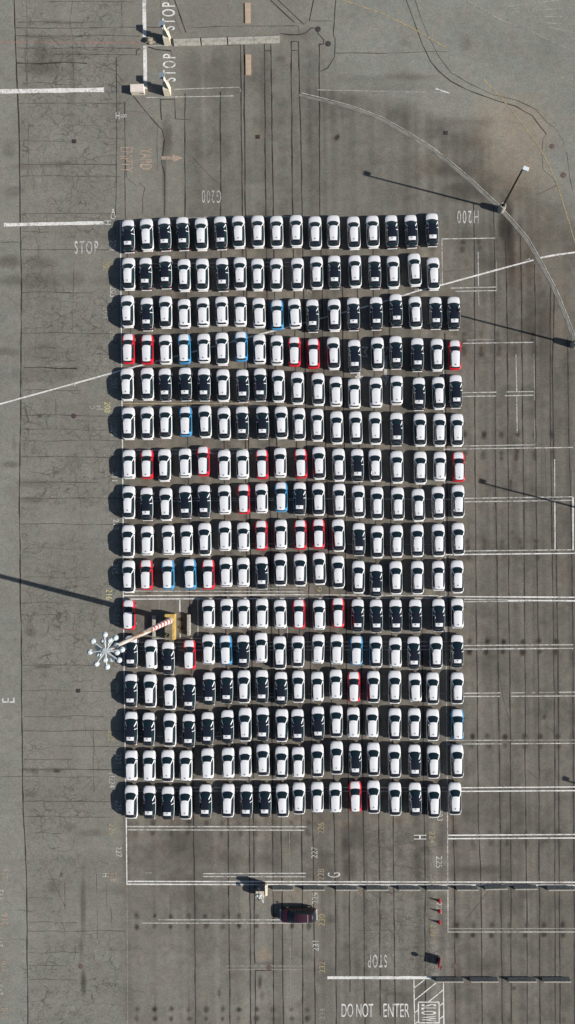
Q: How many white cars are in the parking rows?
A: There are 179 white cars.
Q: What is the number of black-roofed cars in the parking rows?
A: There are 72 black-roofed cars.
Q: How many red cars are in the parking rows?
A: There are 22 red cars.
